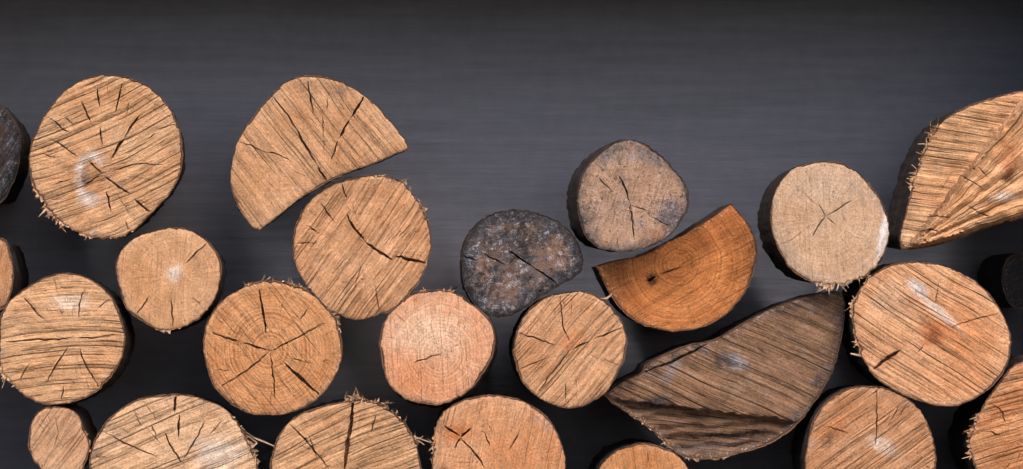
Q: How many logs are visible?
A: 25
